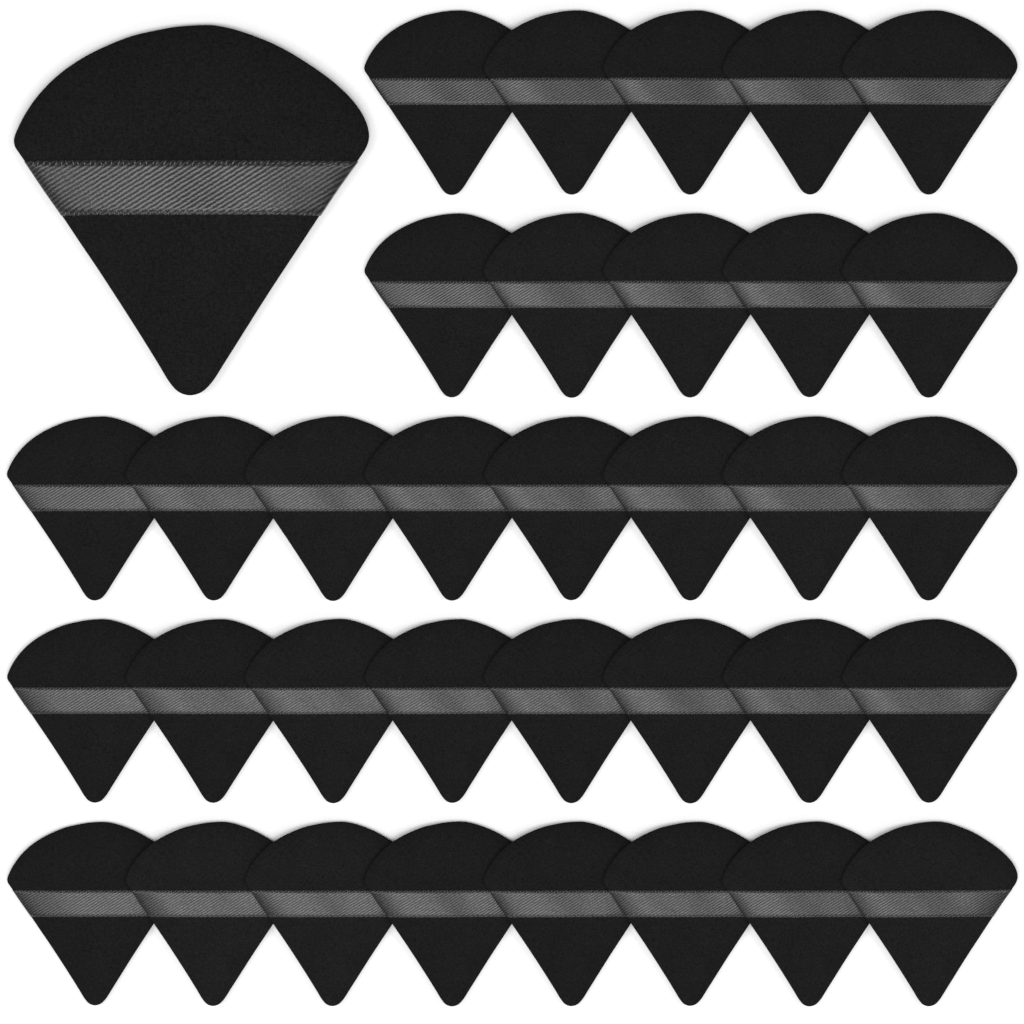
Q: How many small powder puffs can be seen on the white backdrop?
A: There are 34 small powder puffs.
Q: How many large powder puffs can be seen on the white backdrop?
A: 1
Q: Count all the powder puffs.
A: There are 35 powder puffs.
